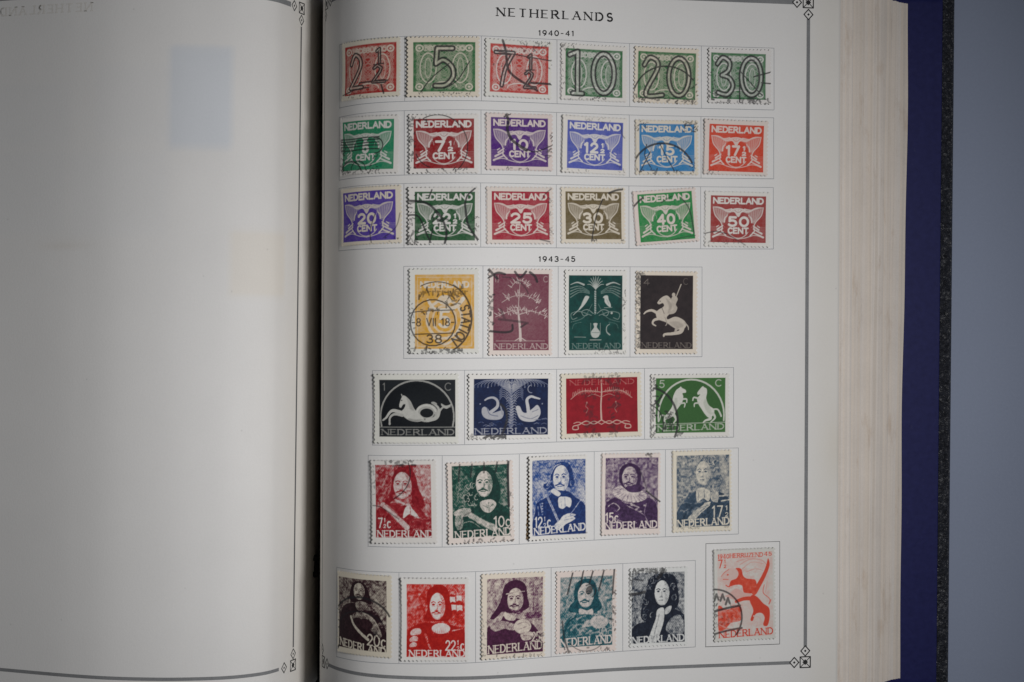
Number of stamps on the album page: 37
